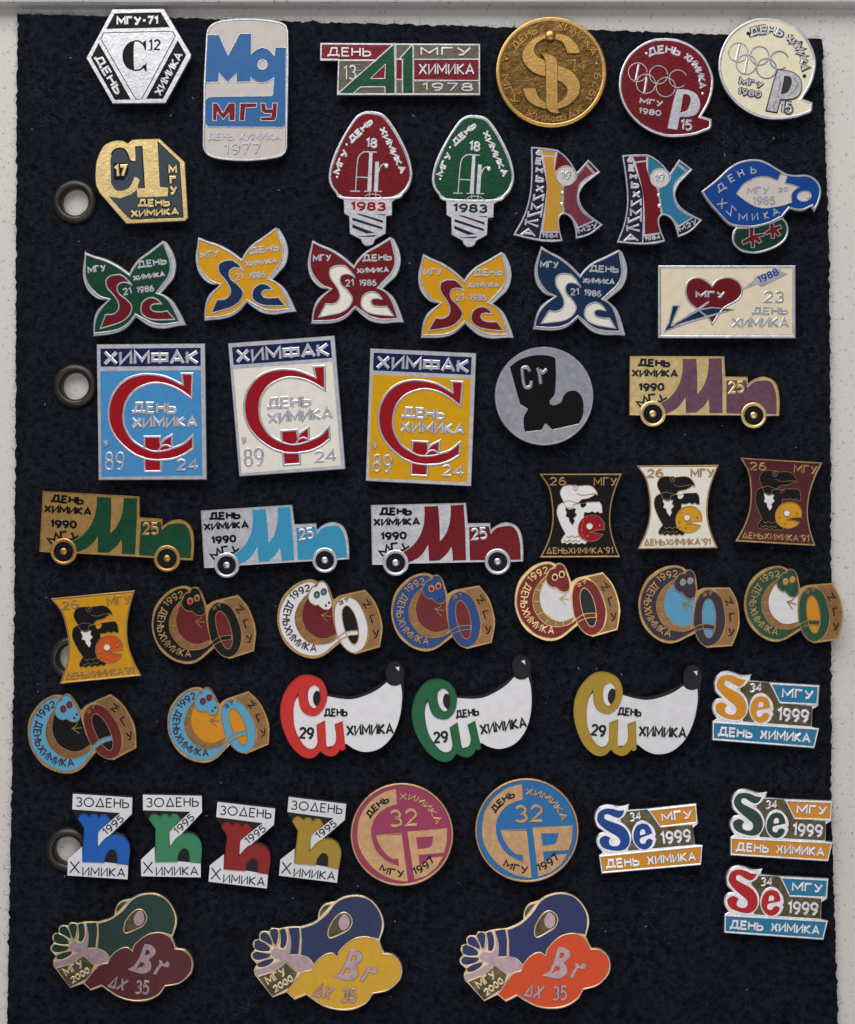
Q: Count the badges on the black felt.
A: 54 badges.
